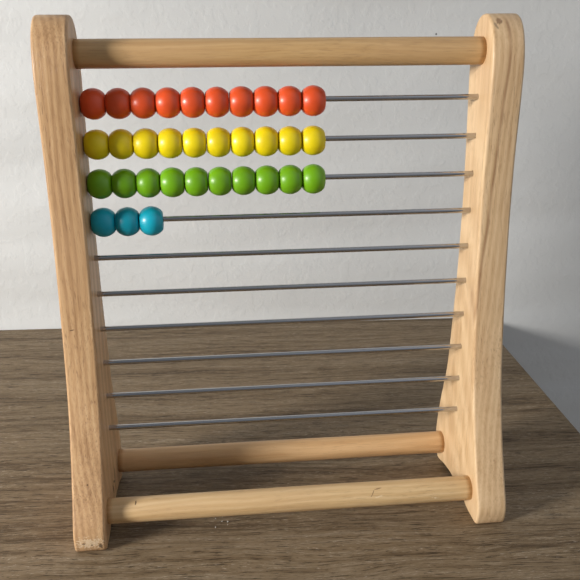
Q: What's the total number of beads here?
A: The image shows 33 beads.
